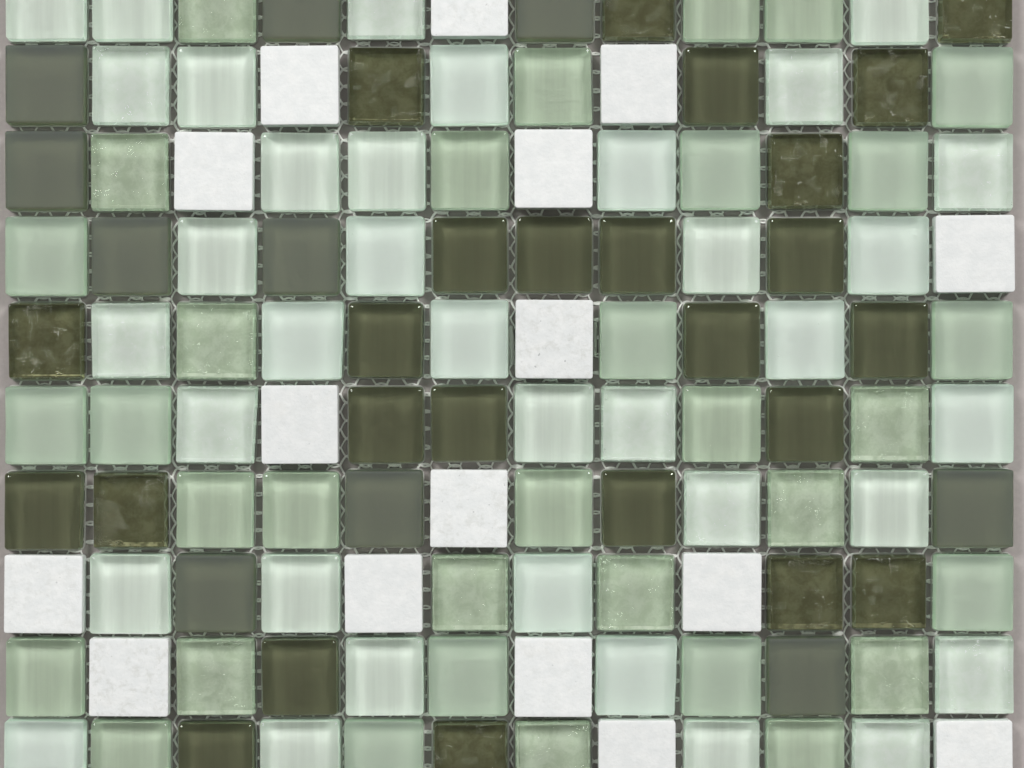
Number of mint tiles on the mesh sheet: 36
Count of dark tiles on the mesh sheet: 35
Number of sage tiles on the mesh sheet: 33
